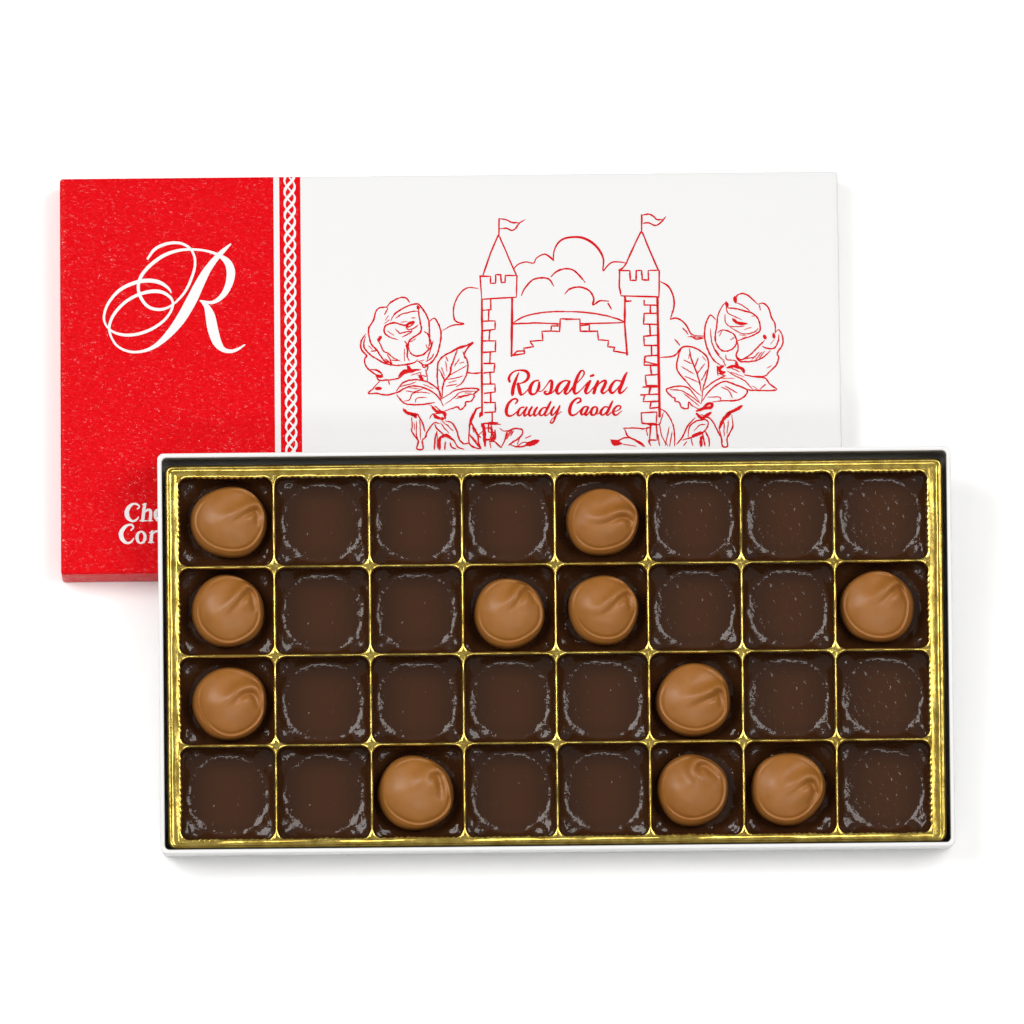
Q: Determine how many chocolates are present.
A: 11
